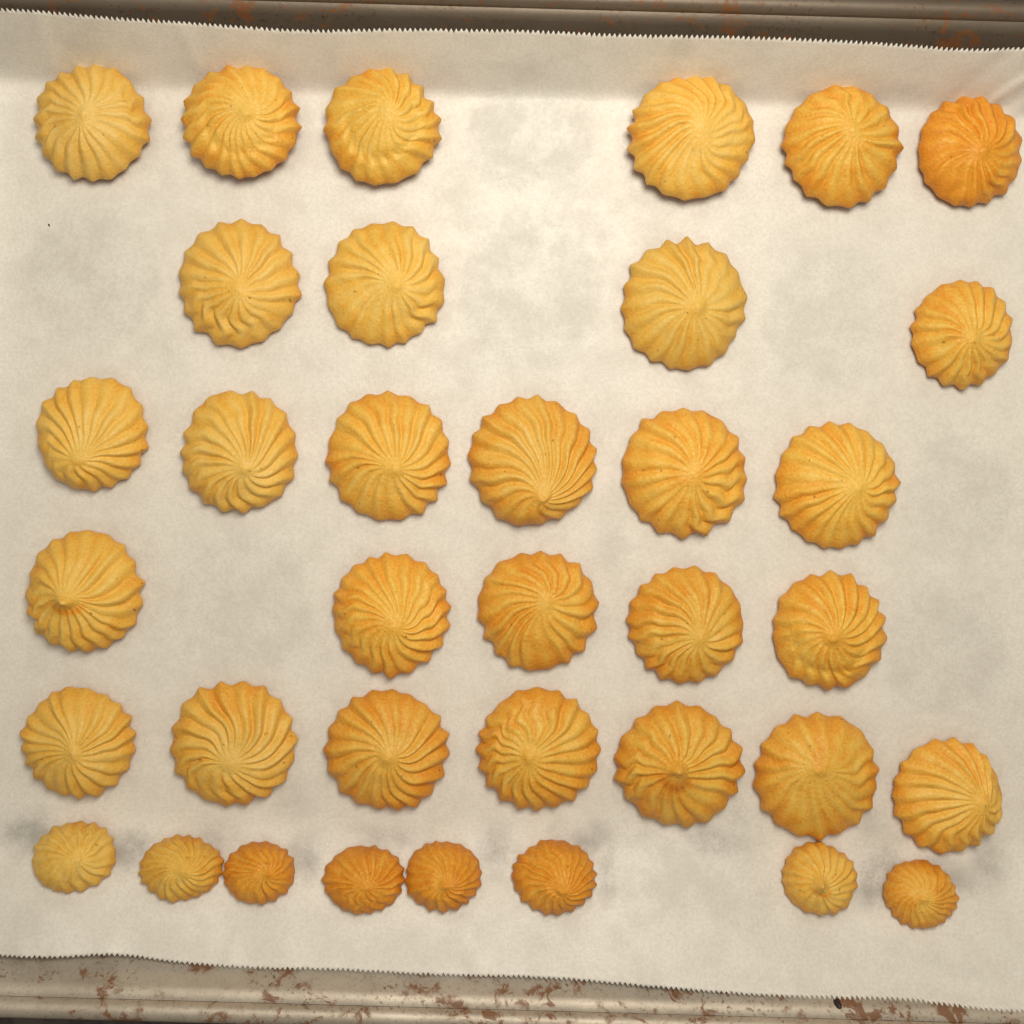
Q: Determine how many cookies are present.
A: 36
